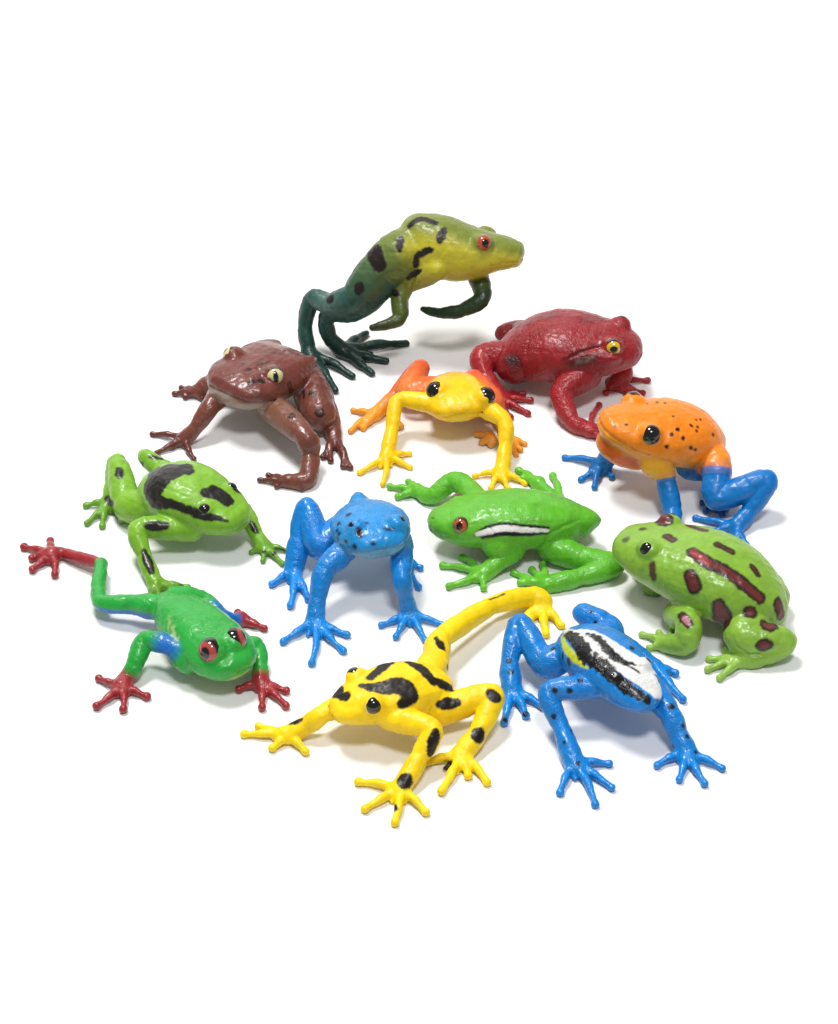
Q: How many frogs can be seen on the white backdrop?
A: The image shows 12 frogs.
